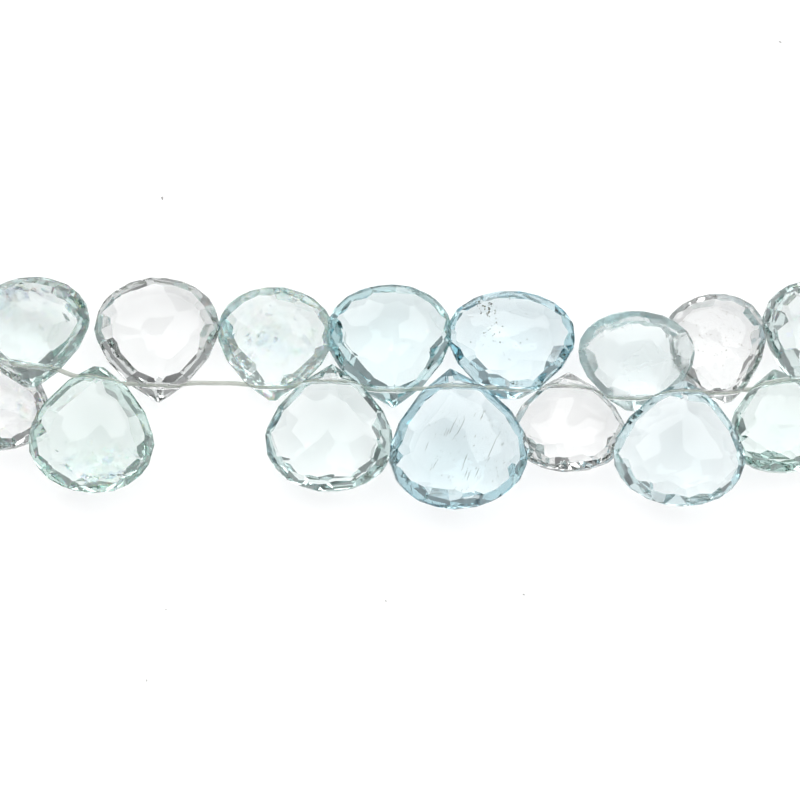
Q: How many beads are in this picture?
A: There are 15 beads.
